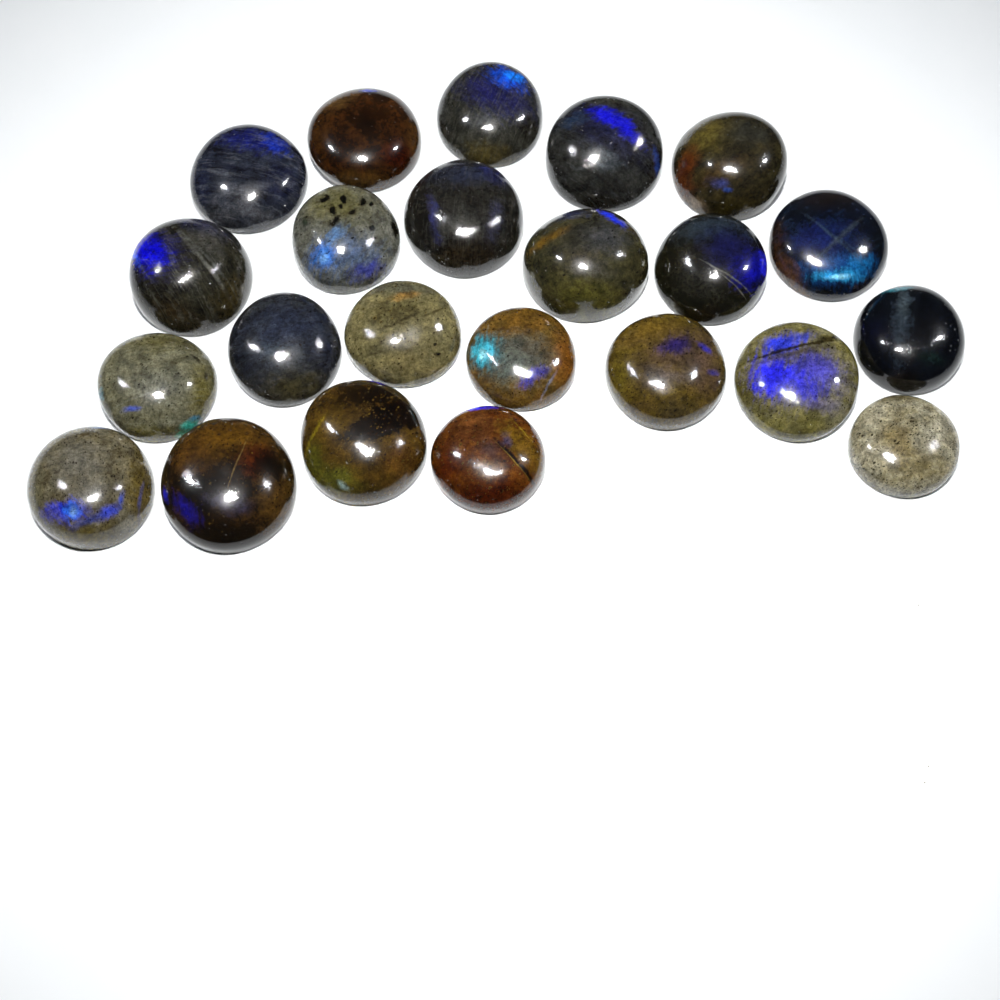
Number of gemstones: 23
